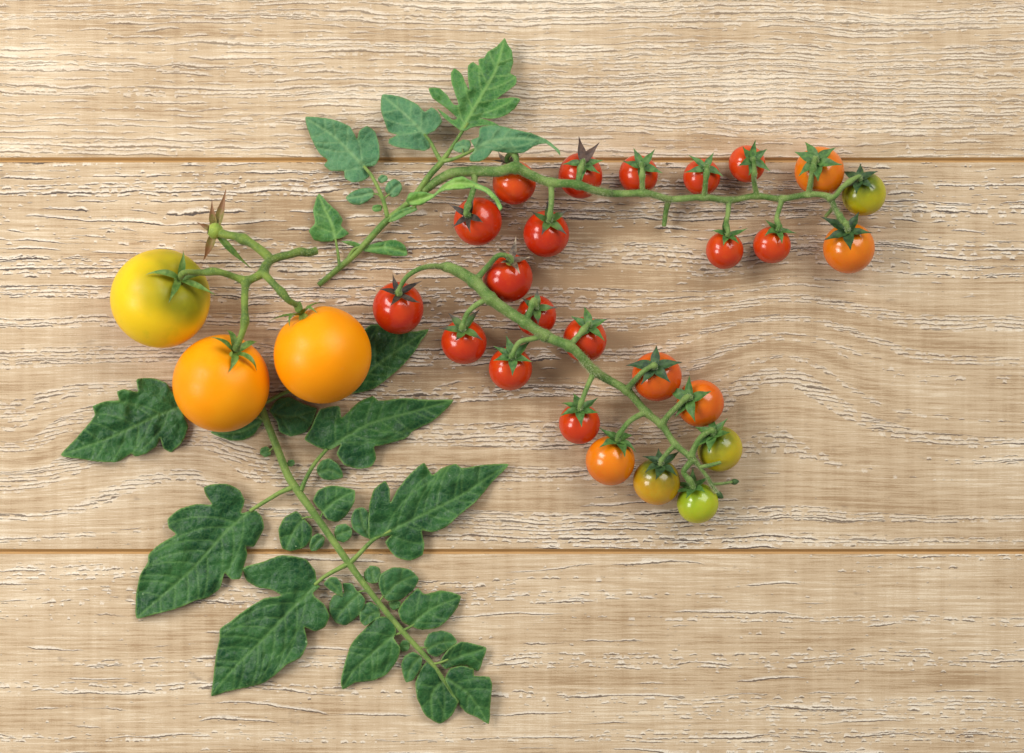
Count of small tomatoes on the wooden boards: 25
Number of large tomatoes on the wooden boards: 3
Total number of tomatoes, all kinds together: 28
